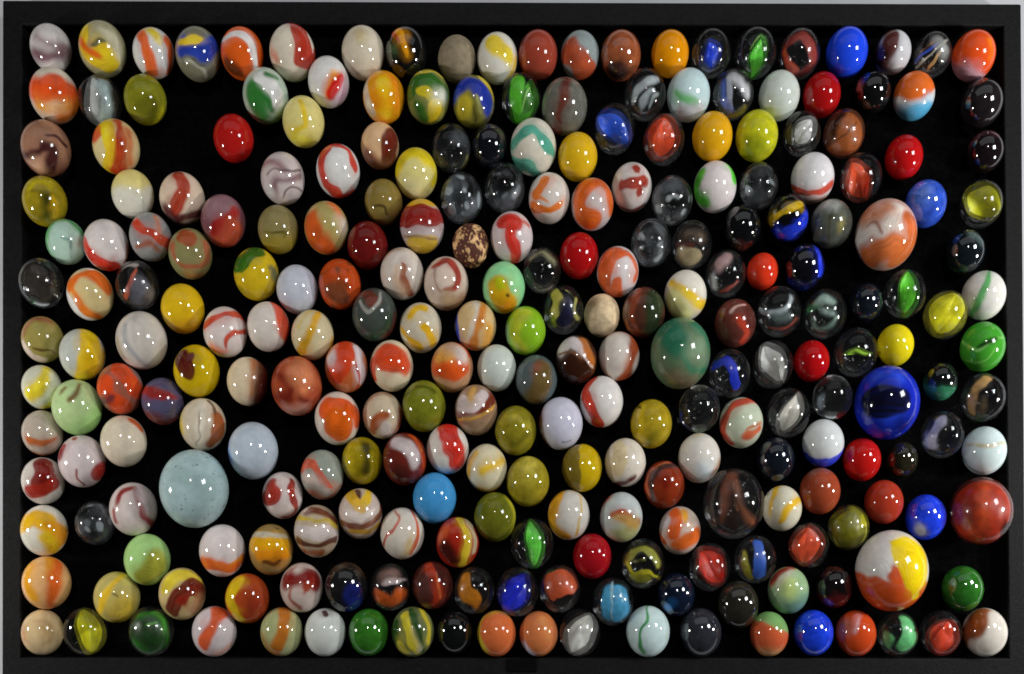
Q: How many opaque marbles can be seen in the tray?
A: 199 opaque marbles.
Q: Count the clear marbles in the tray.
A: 57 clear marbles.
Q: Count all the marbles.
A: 256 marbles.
